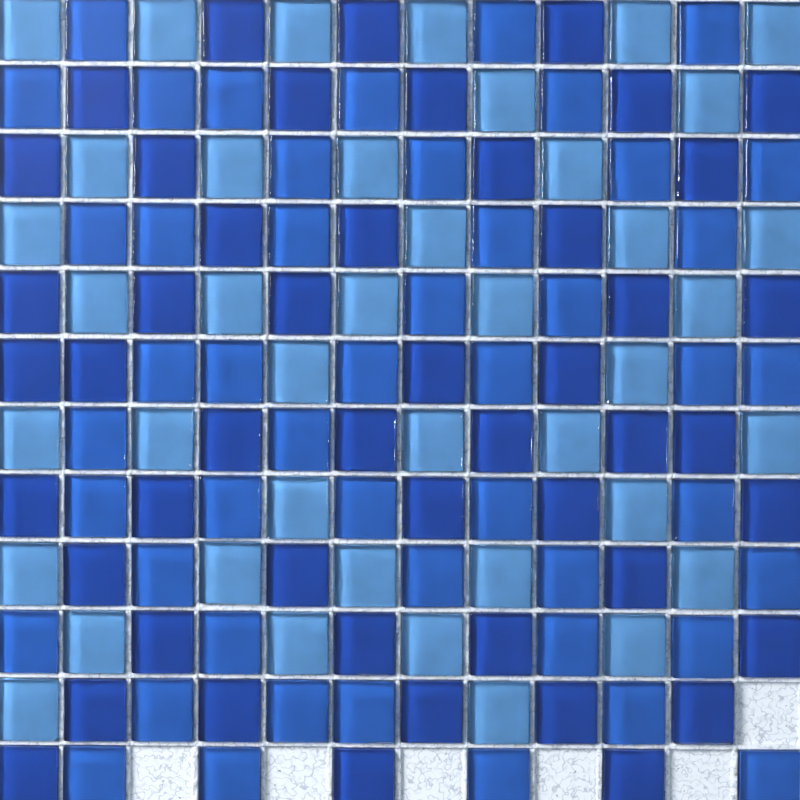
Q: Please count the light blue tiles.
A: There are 41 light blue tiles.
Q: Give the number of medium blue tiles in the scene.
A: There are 48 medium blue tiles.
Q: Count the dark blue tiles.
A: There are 49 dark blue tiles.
